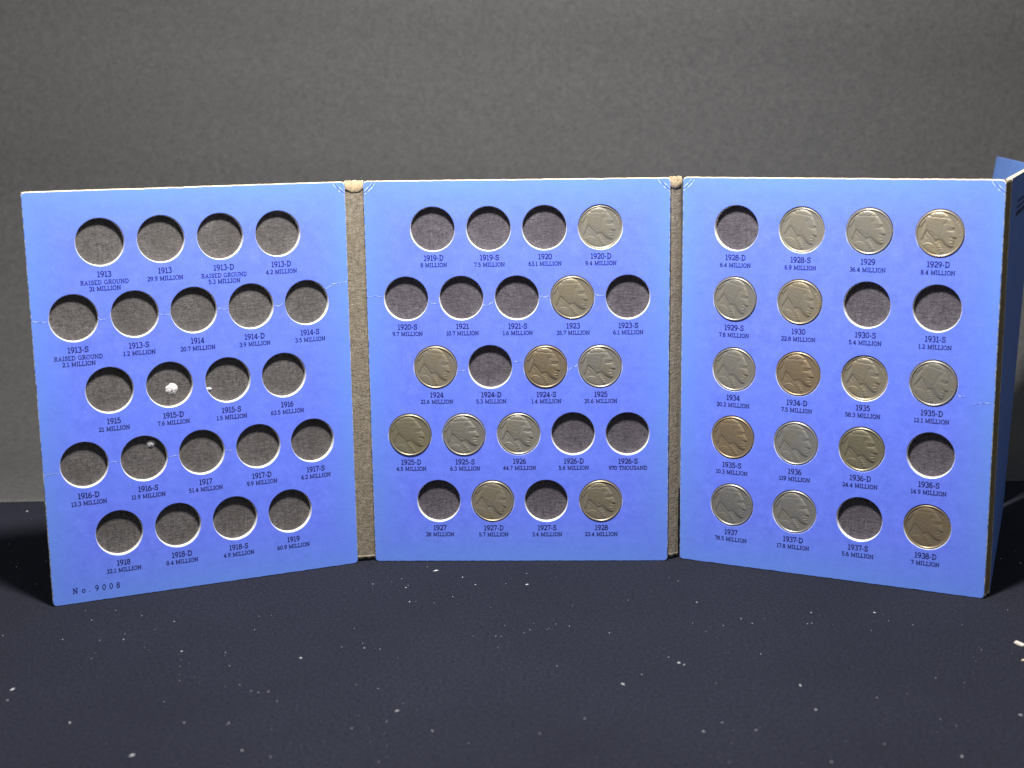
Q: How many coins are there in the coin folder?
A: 25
